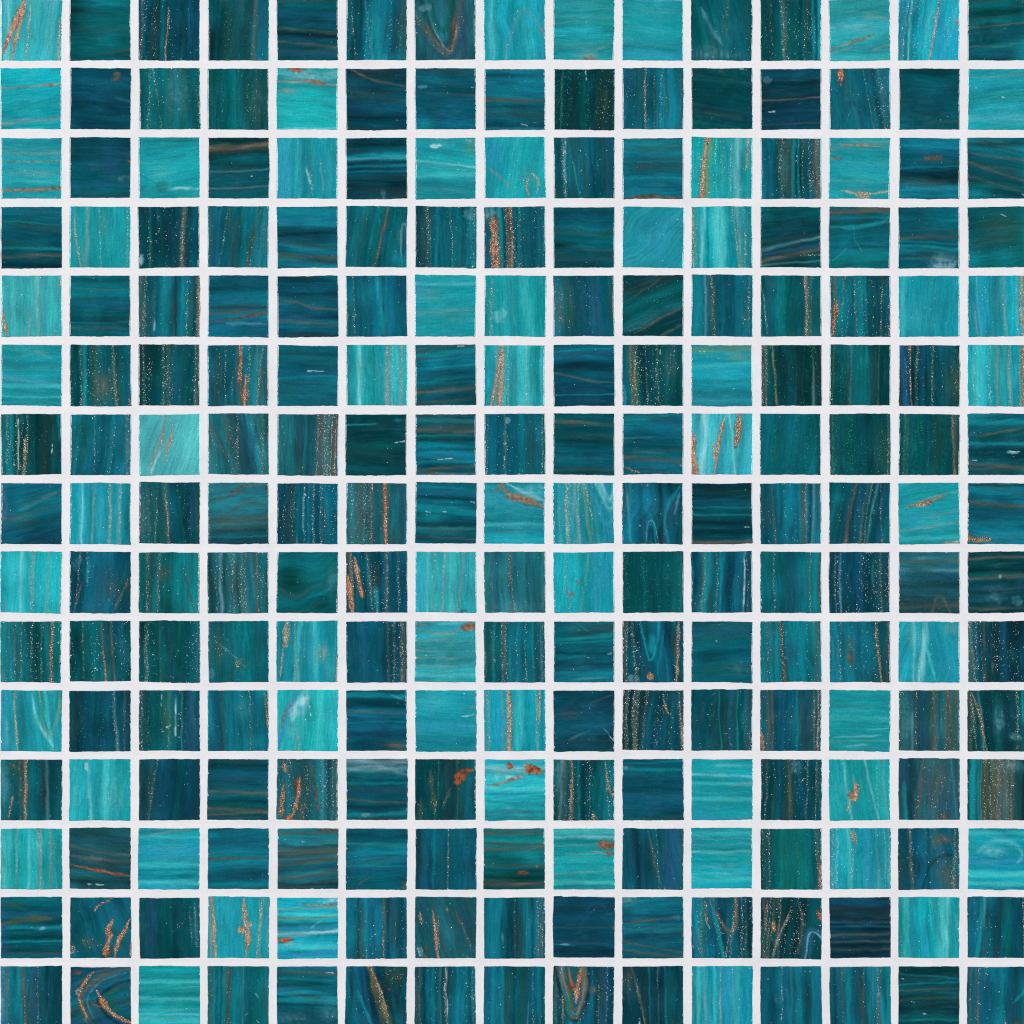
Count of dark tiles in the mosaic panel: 164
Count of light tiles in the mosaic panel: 61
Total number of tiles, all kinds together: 225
